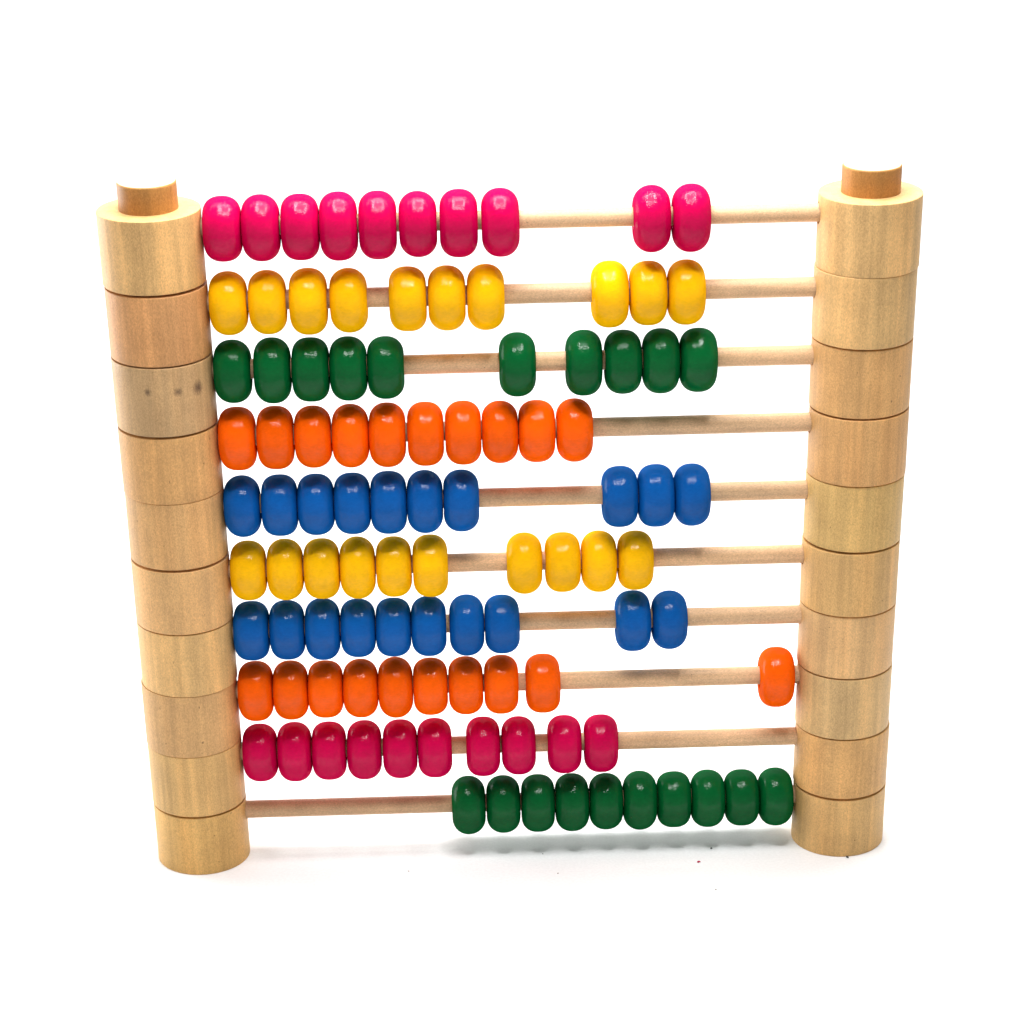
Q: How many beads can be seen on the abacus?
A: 100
